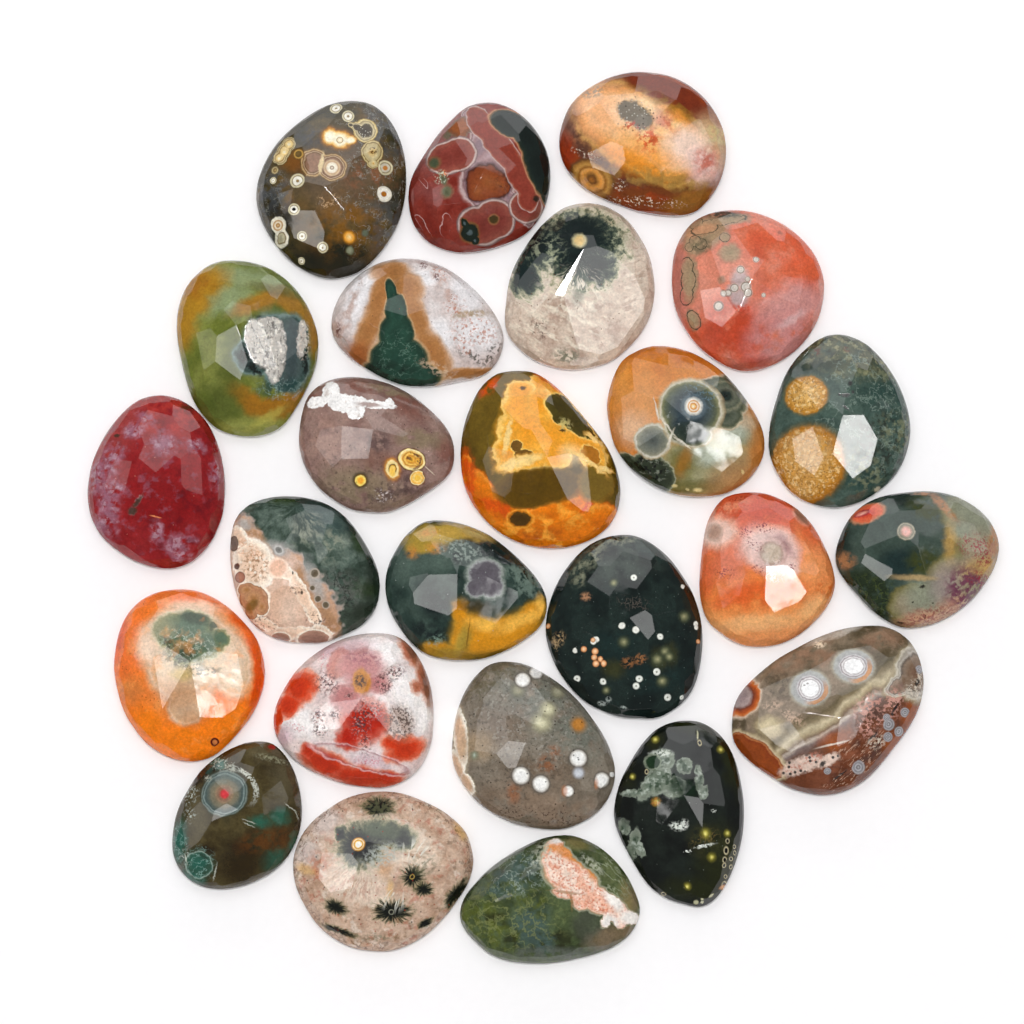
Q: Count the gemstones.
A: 25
